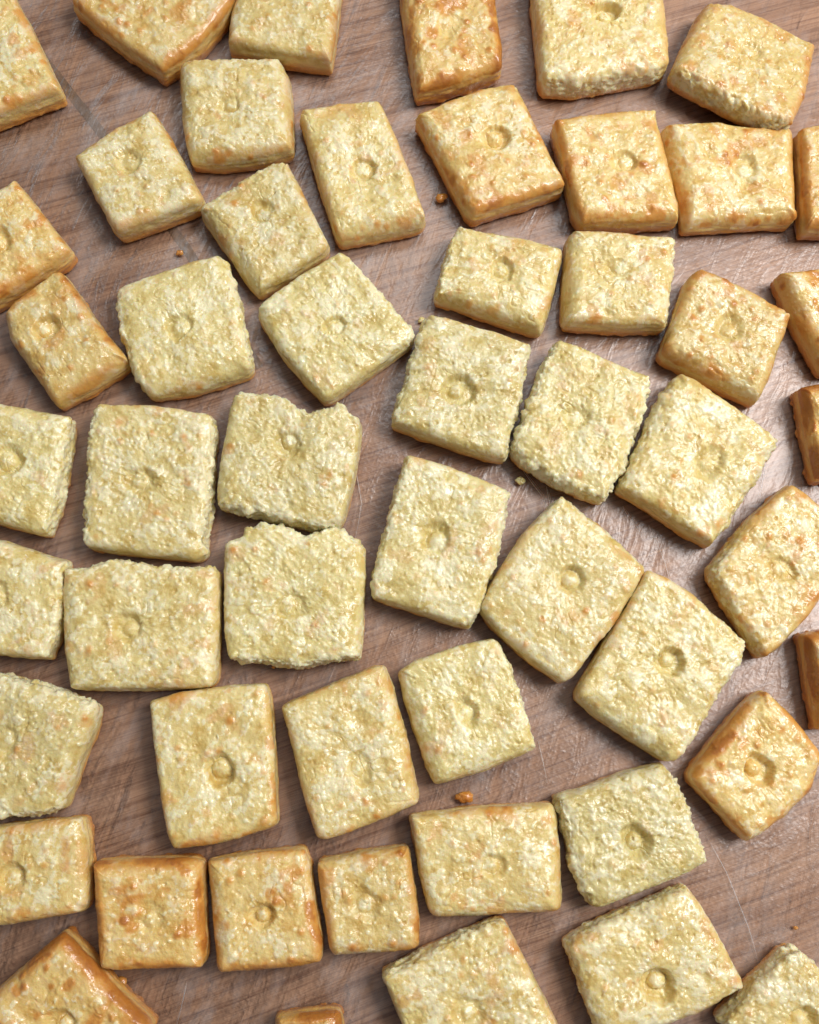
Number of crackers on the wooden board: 53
